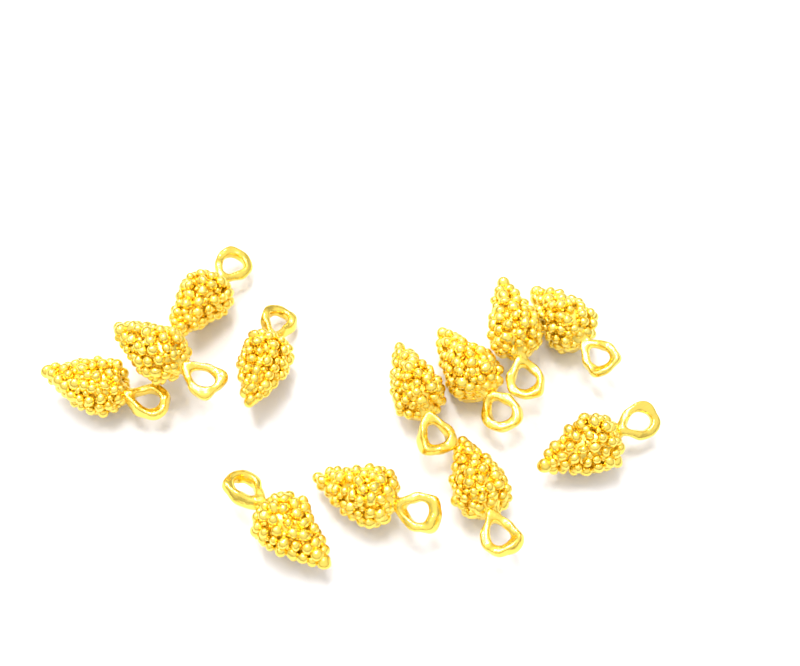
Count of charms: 12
